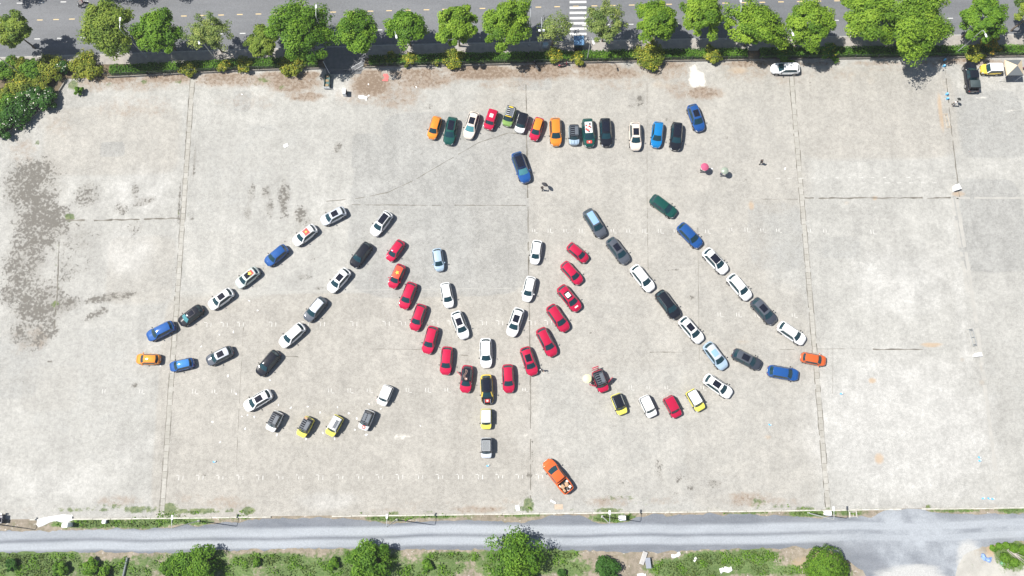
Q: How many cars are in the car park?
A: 87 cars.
